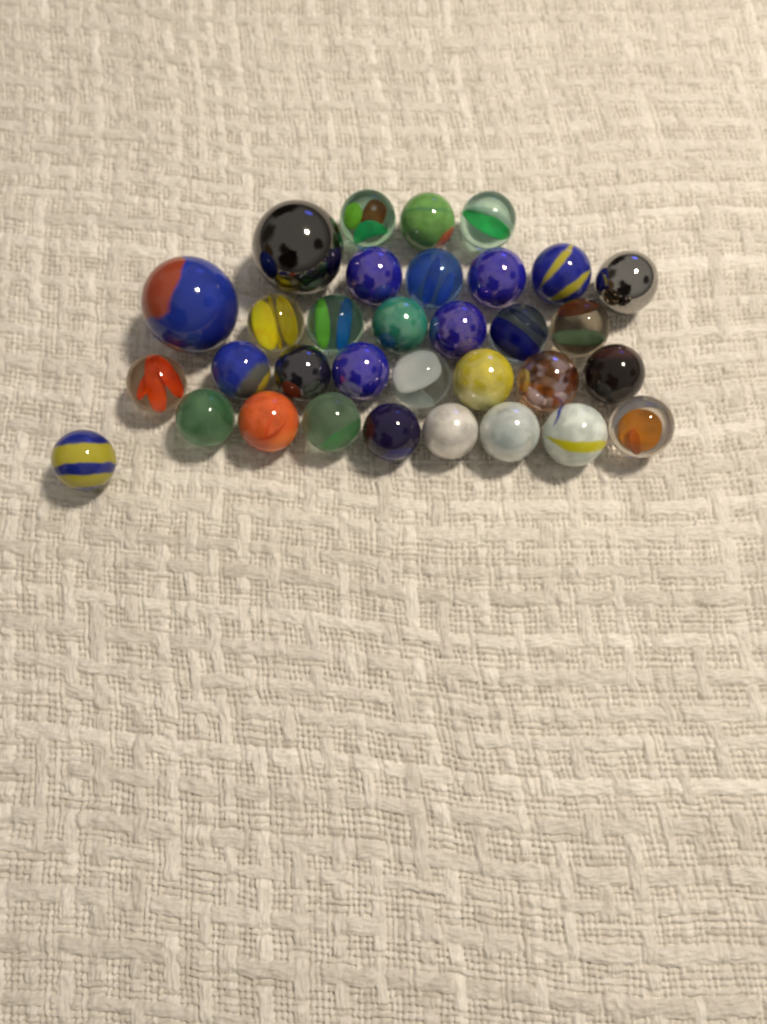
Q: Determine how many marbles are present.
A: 33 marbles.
